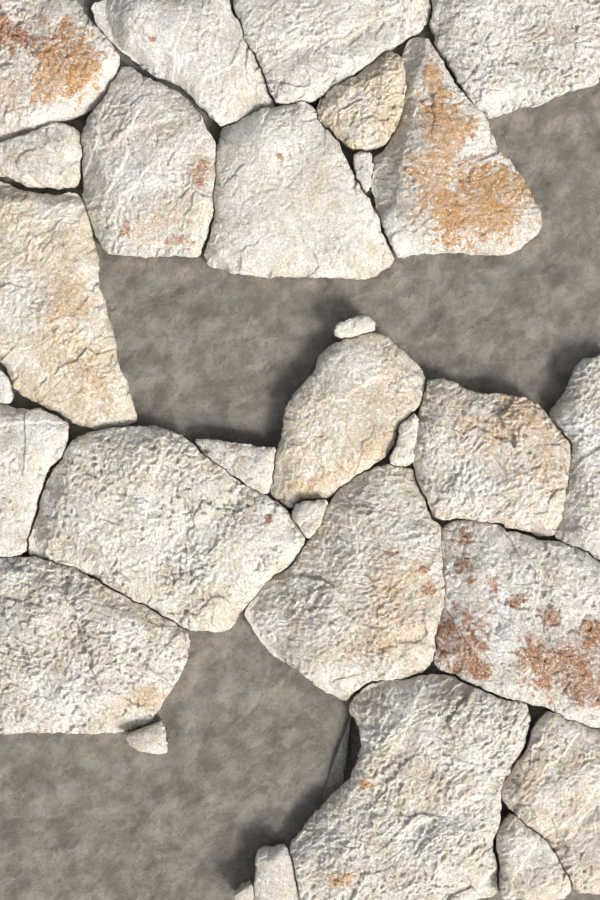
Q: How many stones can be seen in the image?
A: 30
